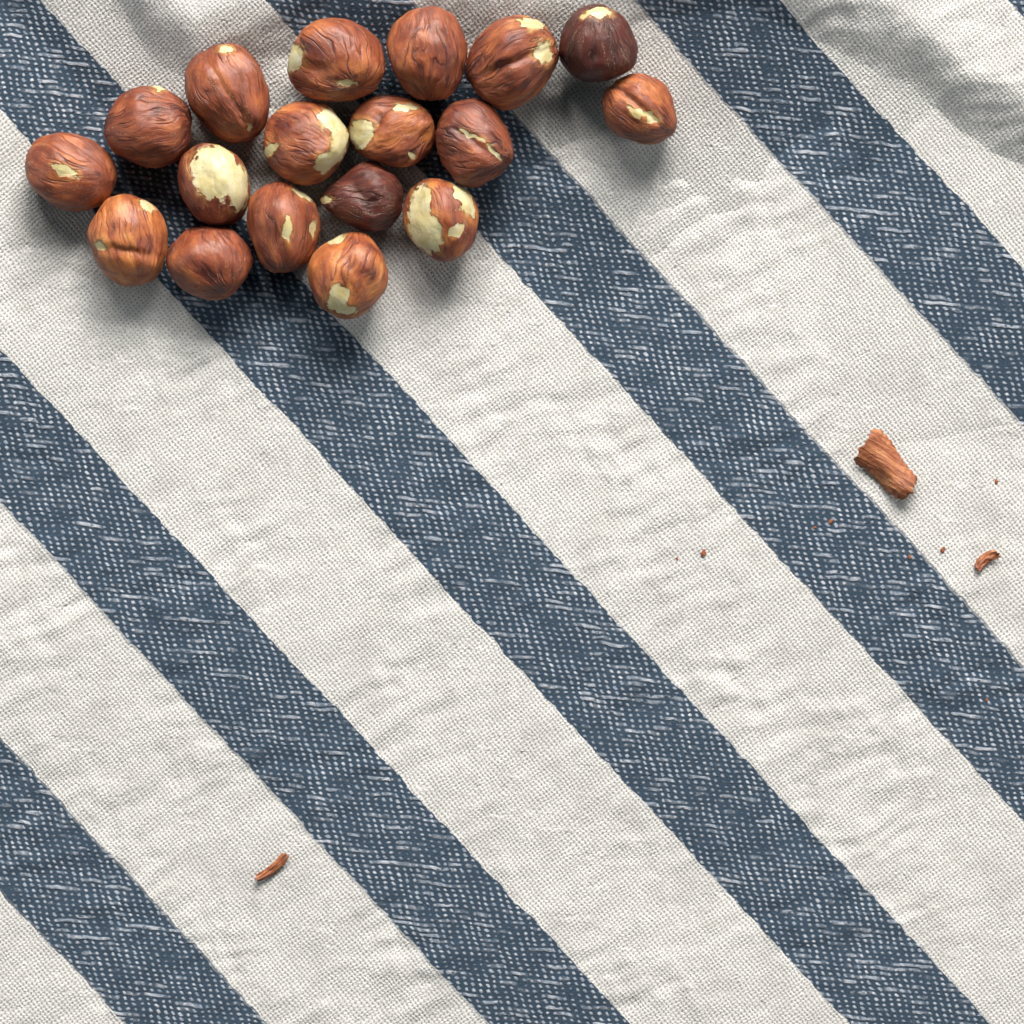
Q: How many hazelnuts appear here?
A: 18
